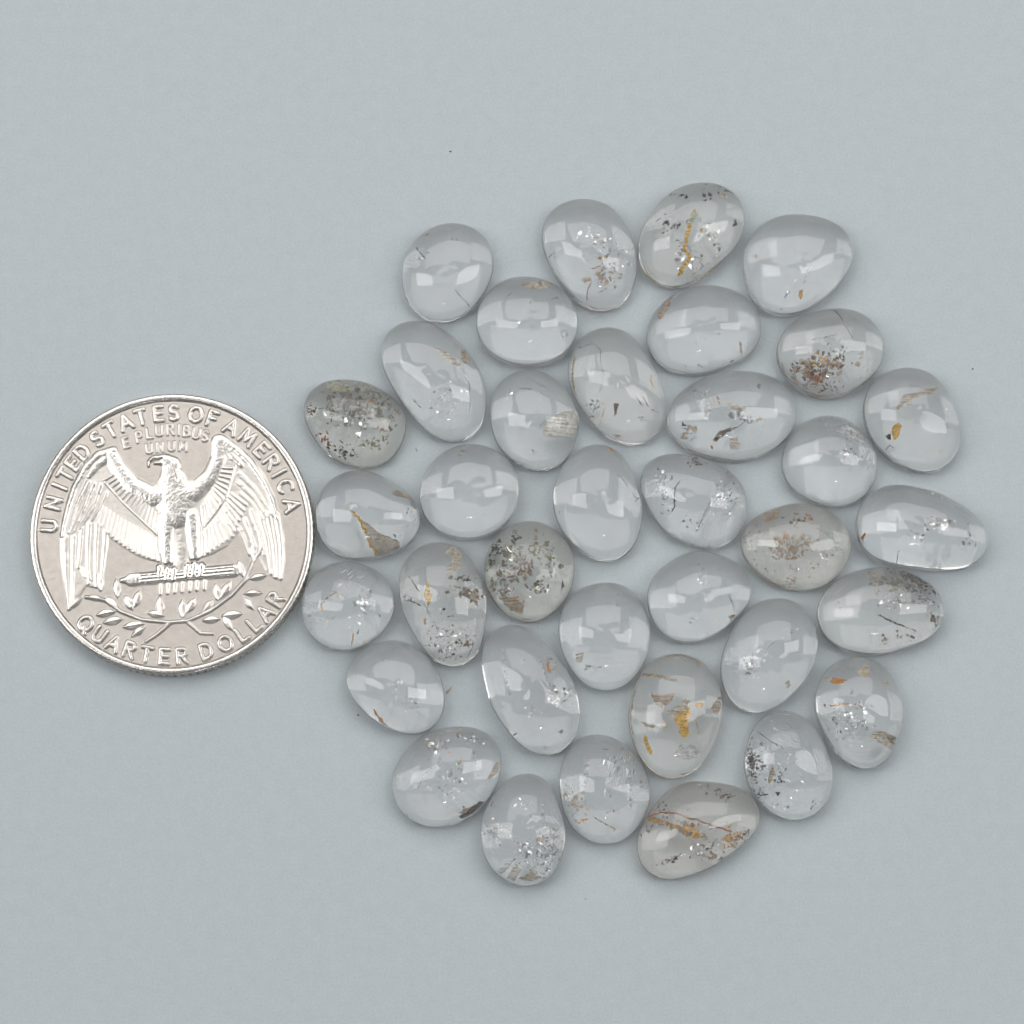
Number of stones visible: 36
